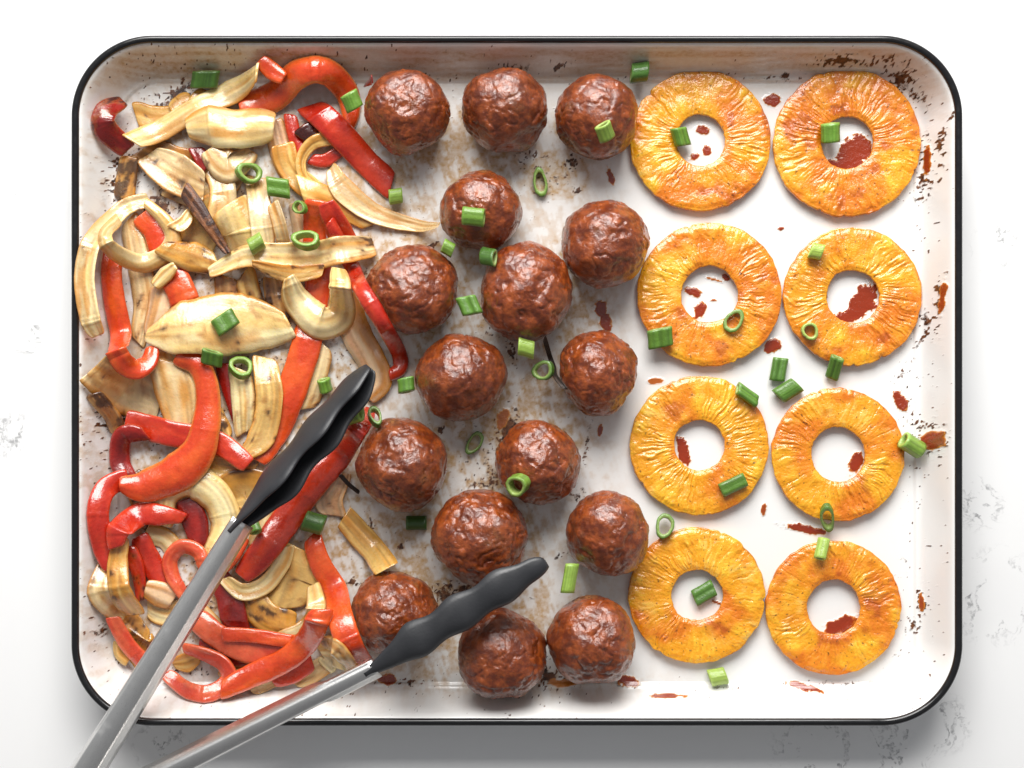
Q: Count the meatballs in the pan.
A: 16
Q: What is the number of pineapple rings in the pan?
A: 8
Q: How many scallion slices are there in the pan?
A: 47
